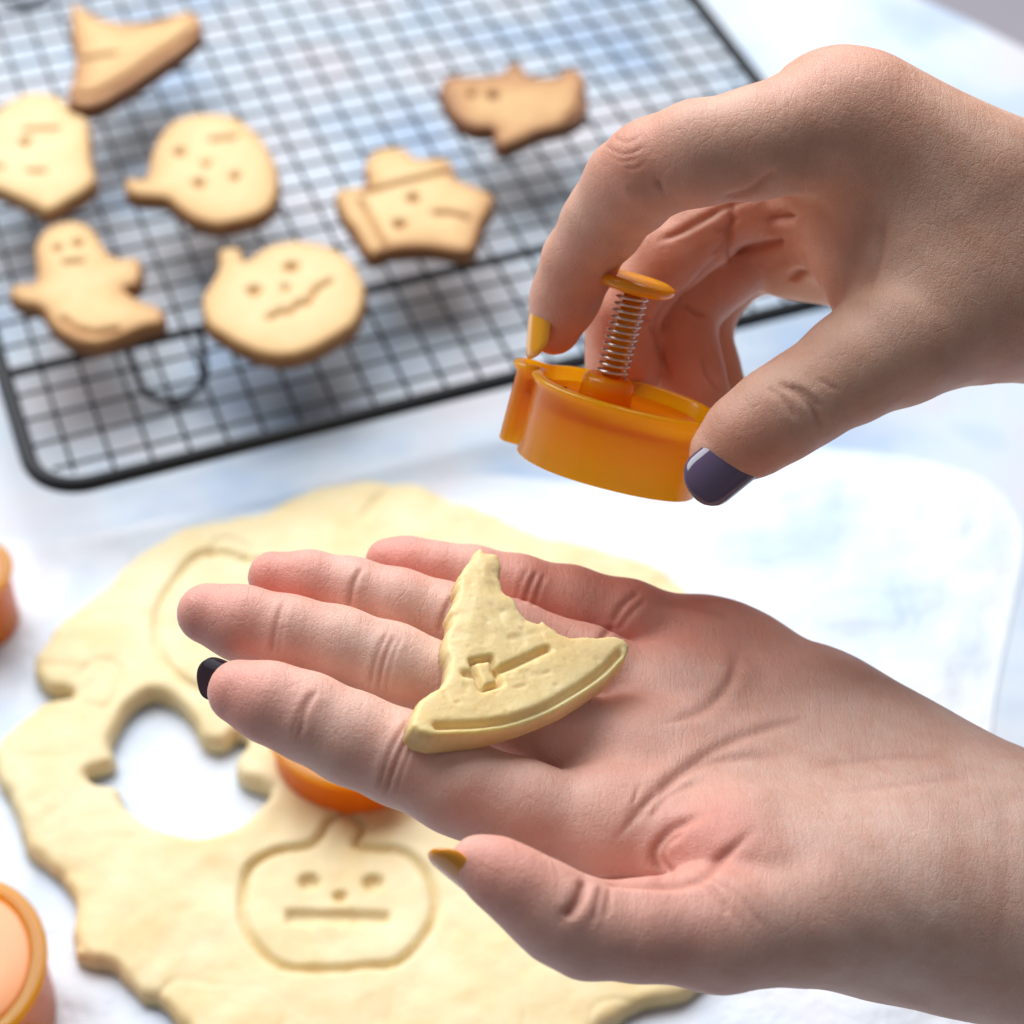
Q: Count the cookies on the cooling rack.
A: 7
